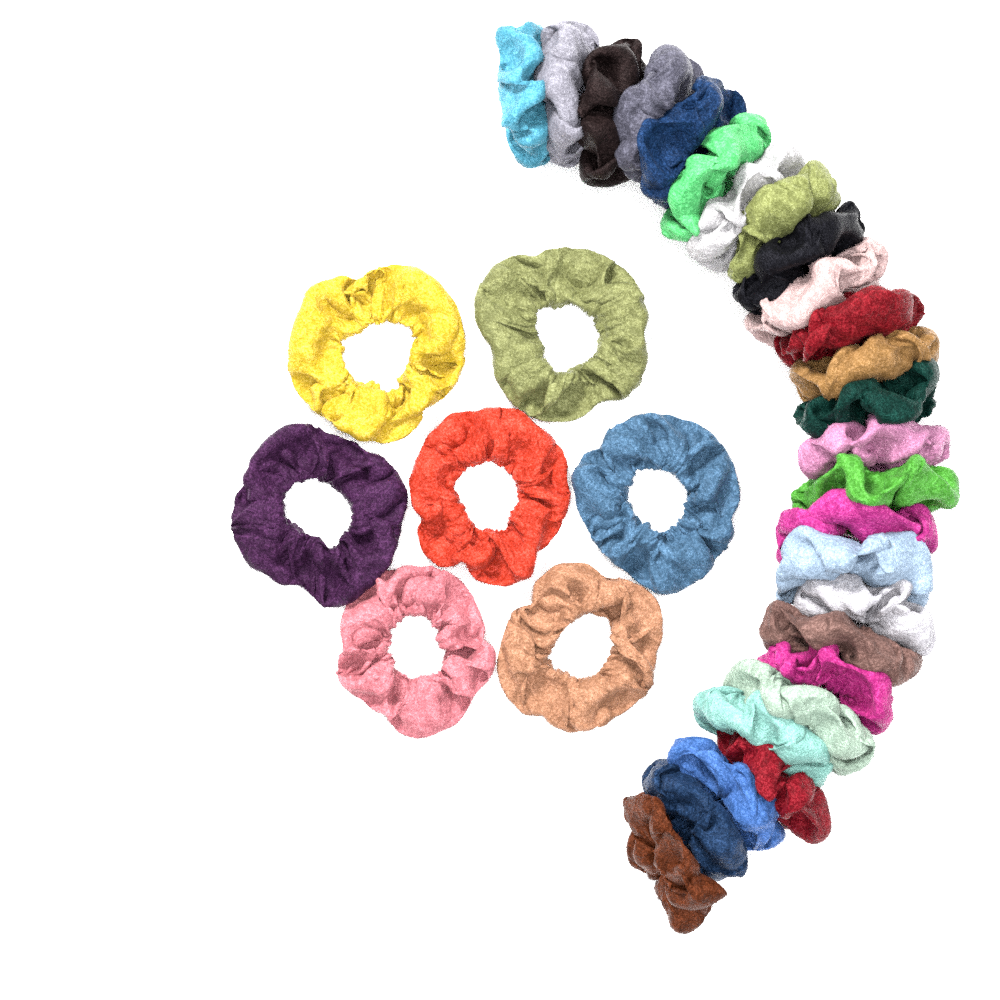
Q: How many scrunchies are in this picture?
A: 33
